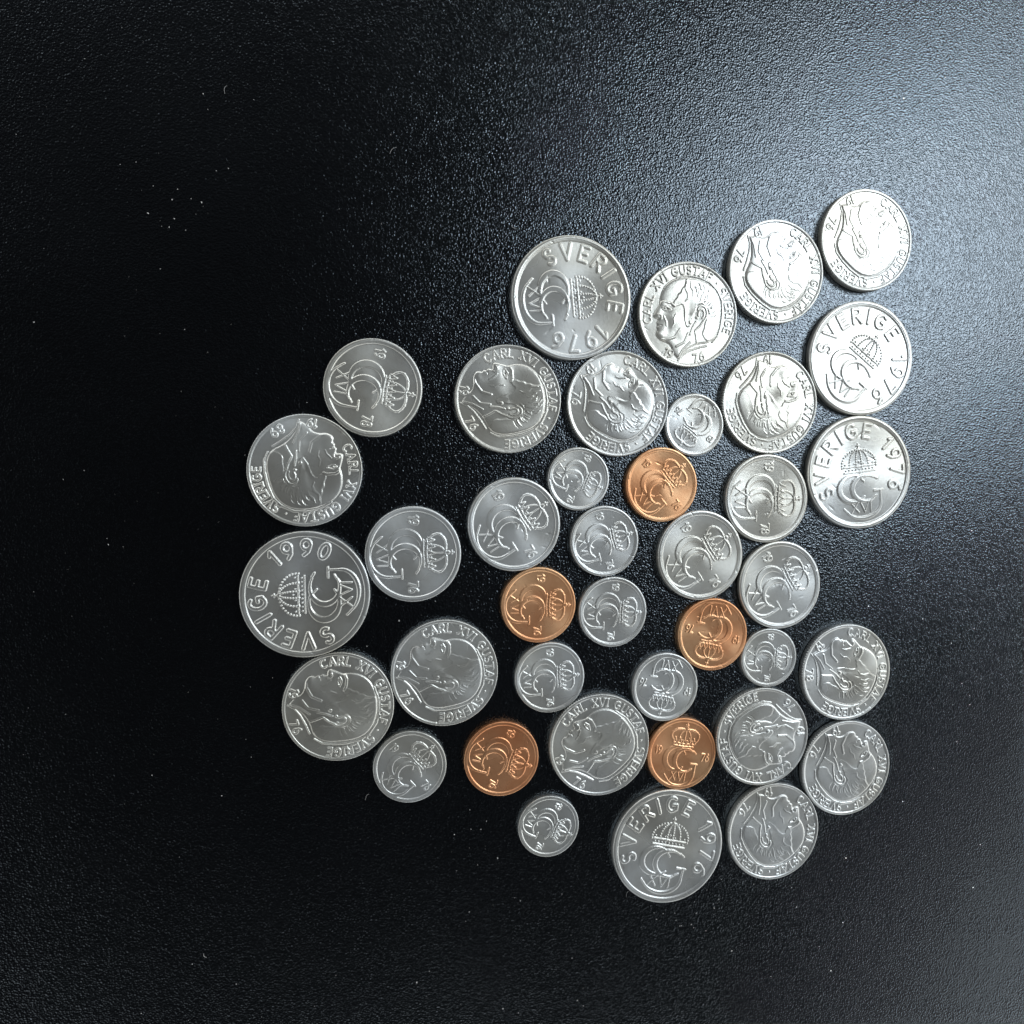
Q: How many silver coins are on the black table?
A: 34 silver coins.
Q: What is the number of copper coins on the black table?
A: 5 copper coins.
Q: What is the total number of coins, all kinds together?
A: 39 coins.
